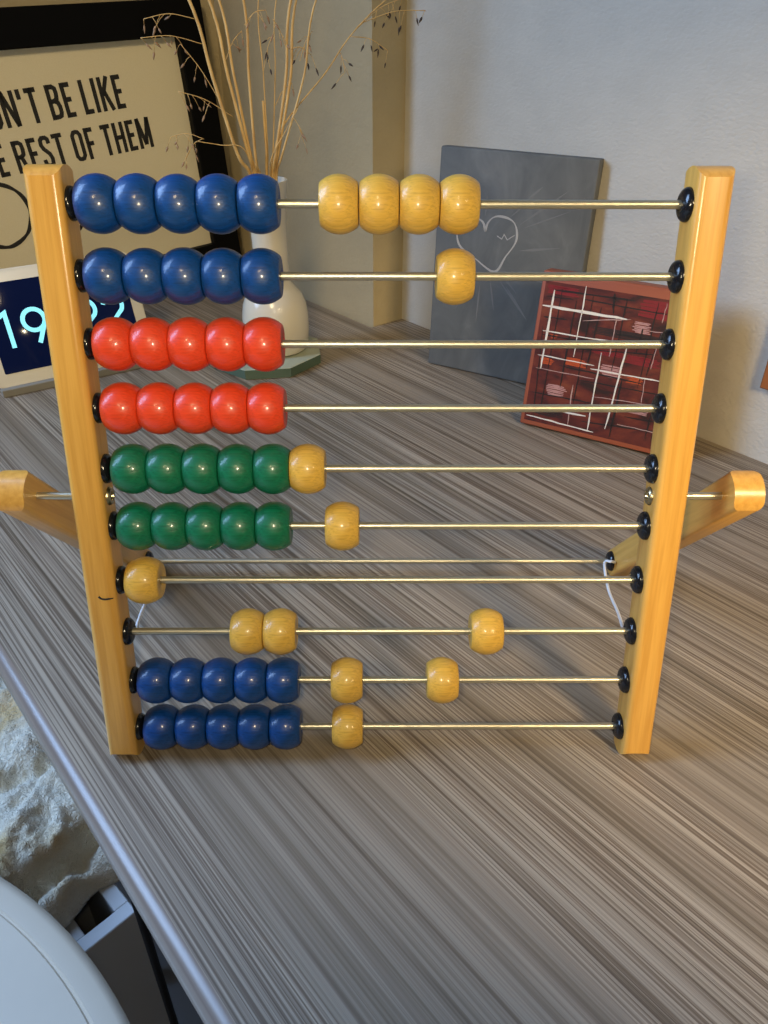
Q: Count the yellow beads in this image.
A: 14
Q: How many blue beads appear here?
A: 20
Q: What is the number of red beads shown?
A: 10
